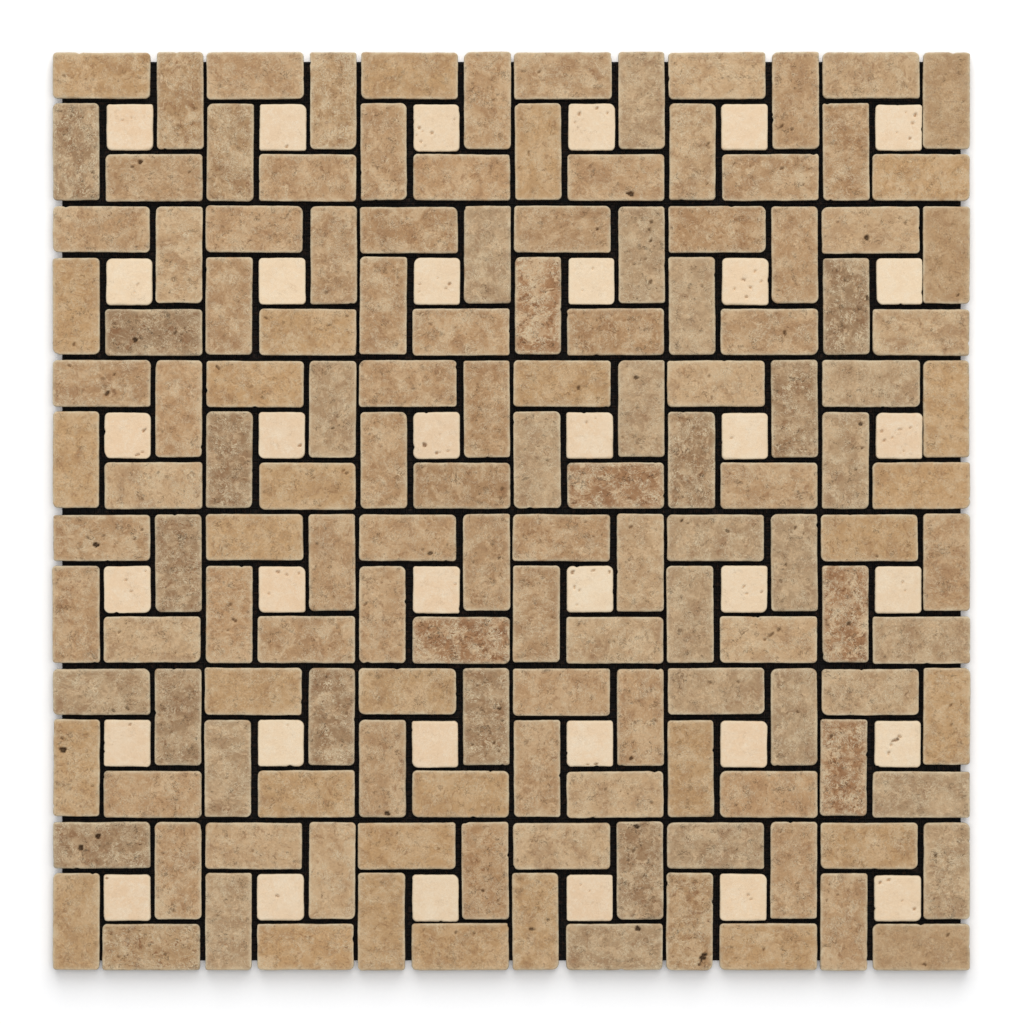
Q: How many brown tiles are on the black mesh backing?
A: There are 144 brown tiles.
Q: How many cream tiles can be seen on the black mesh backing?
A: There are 36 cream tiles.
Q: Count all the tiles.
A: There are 180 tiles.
